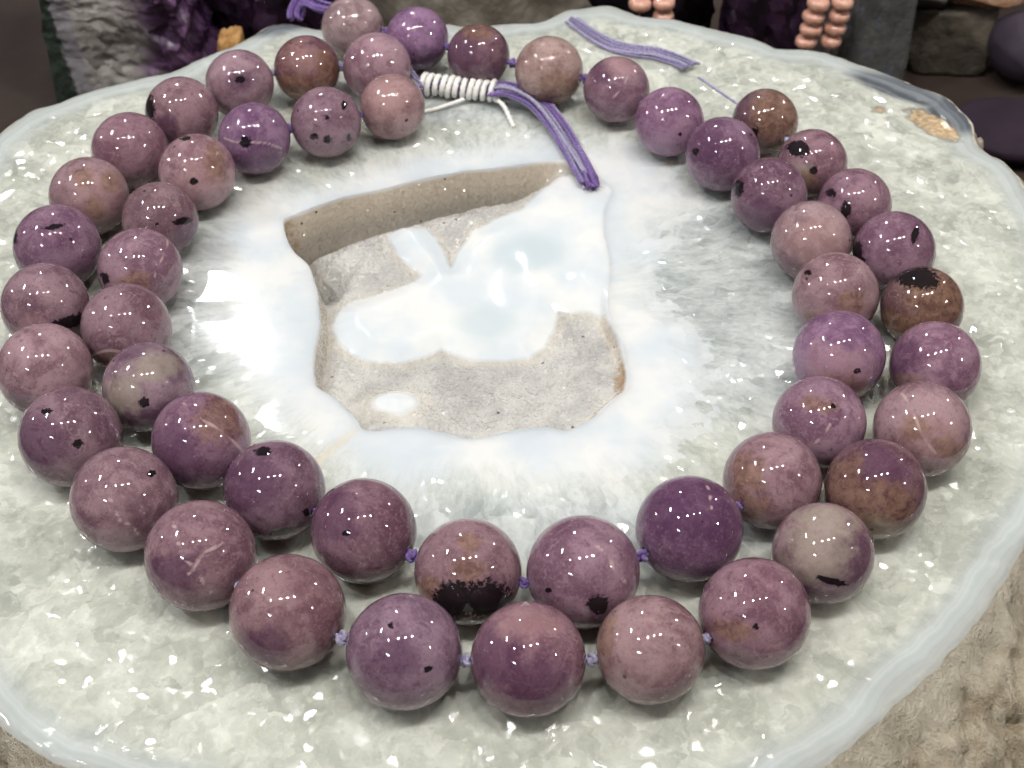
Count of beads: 53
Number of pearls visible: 11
